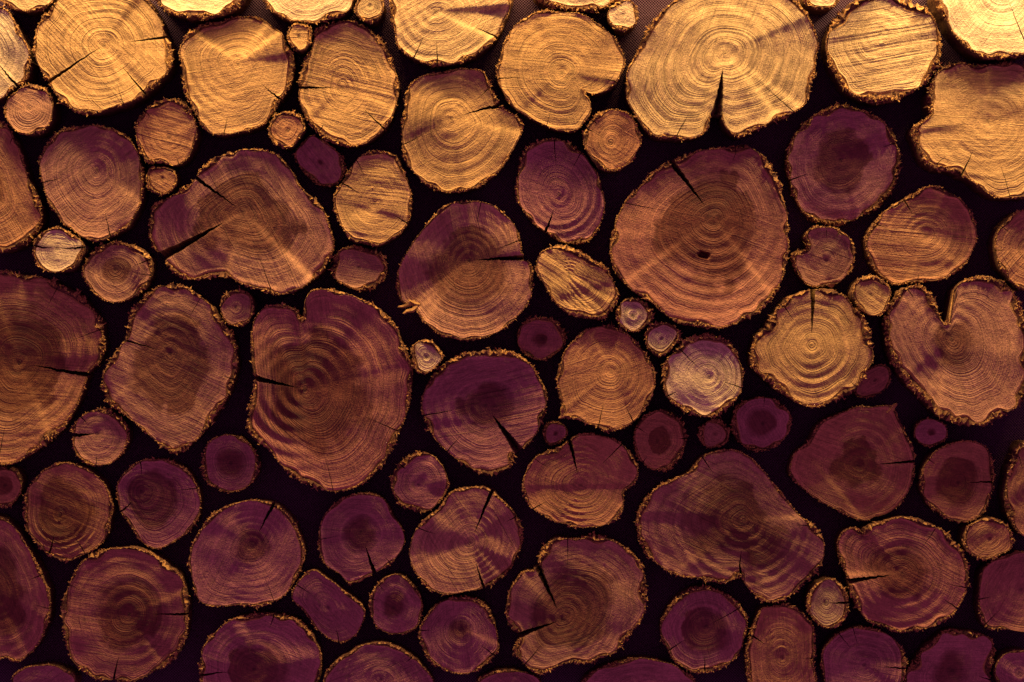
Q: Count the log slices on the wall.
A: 94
